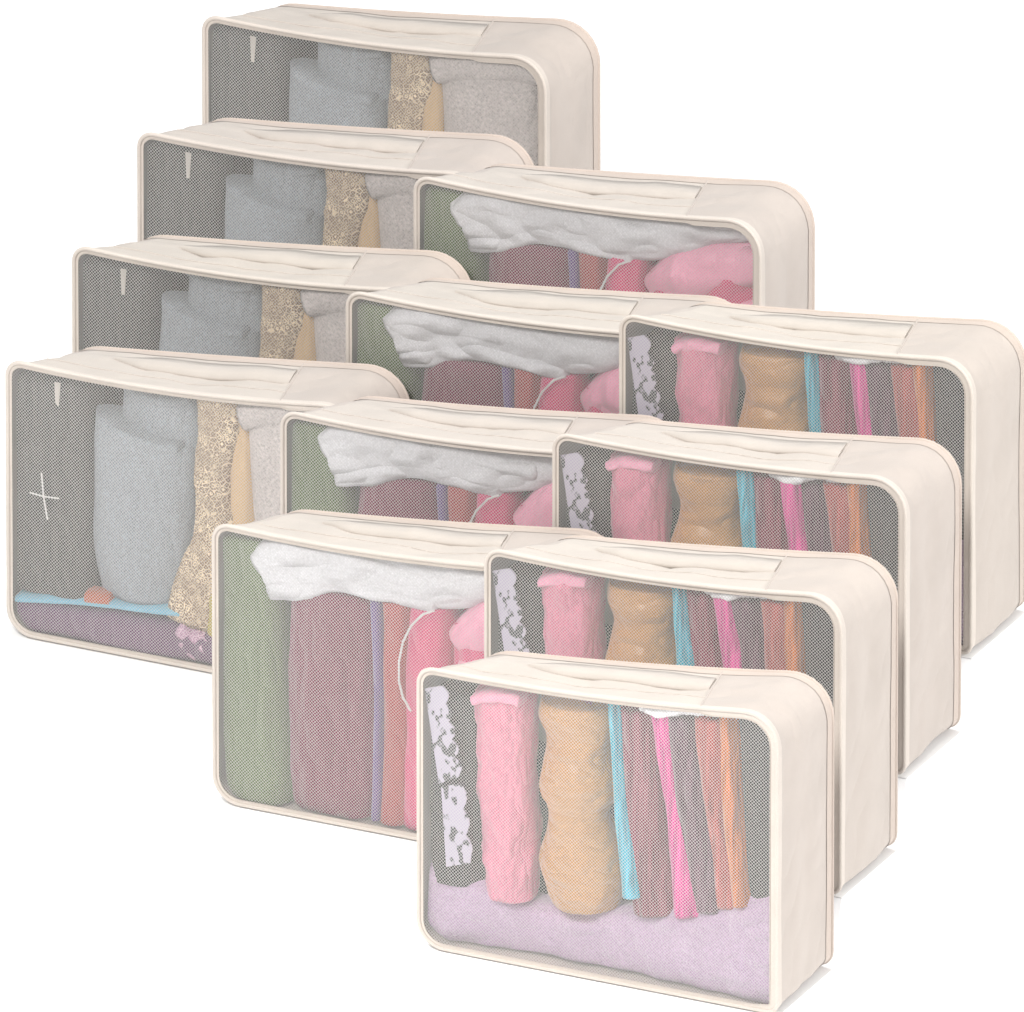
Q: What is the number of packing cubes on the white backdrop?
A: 12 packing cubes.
